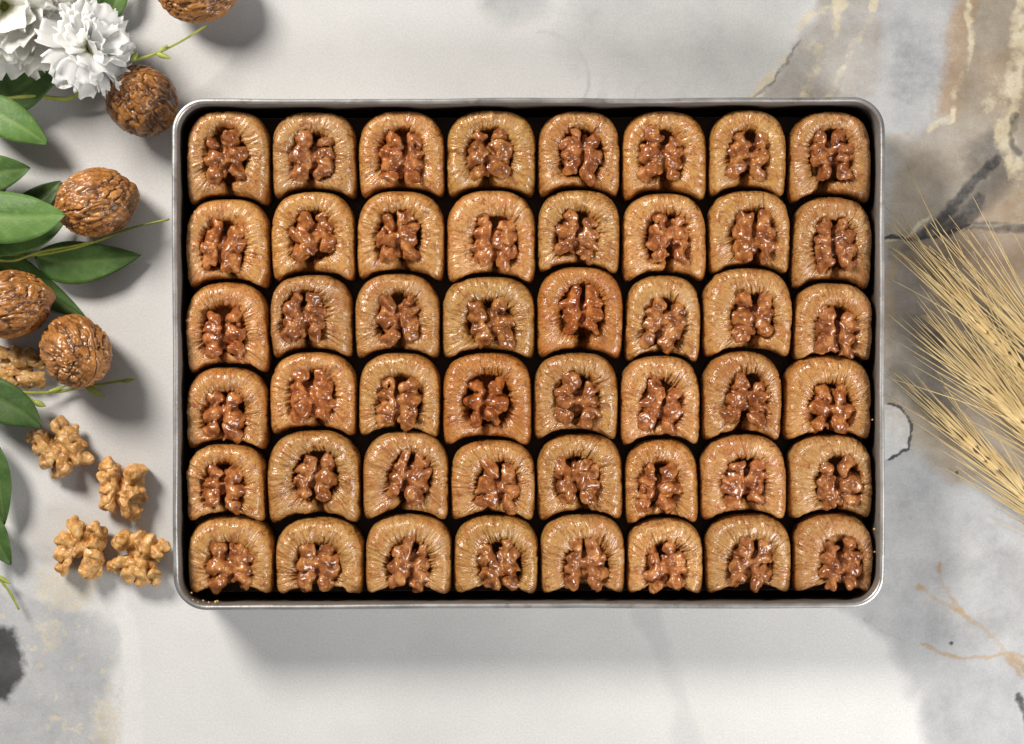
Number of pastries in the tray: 48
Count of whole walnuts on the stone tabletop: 5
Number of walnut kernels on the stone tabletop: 5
